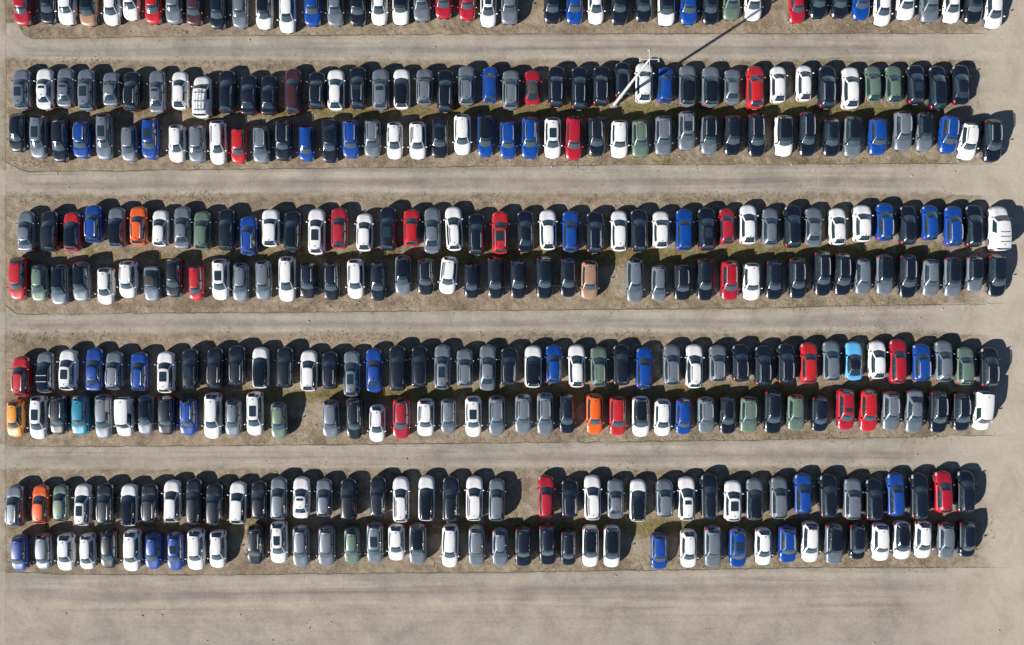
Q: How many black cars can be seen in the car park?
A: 109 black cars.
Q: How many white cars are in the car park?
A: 98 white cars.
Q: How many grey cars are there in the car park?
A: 89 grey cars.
